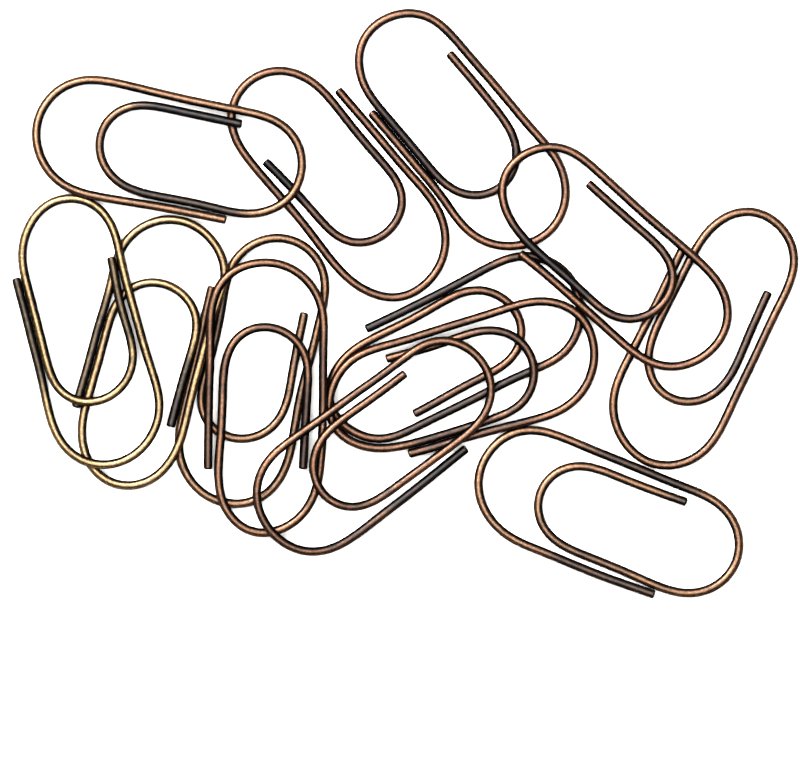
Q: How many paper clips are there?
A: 13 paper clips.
